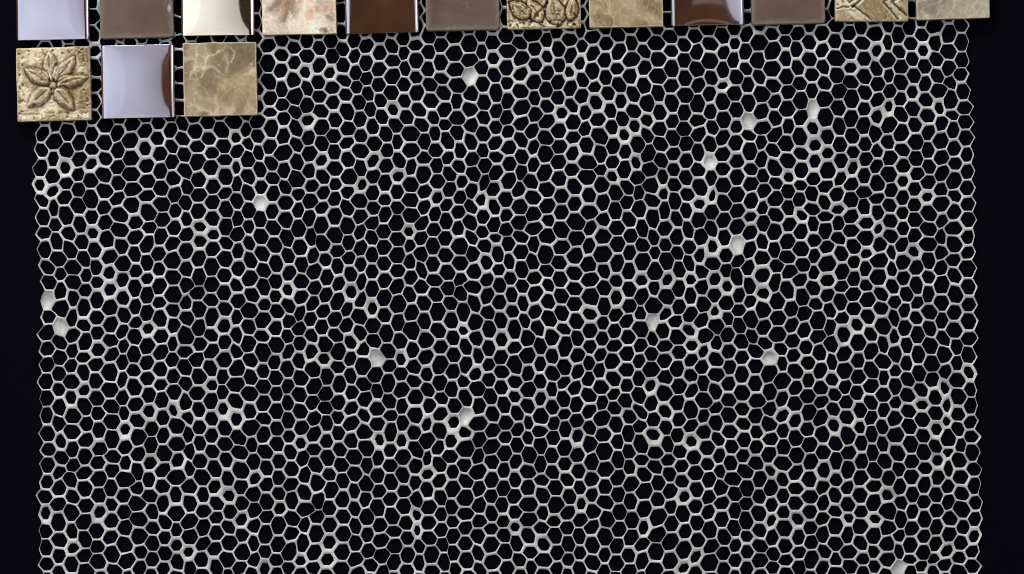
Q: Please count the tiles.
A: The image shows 15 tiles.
